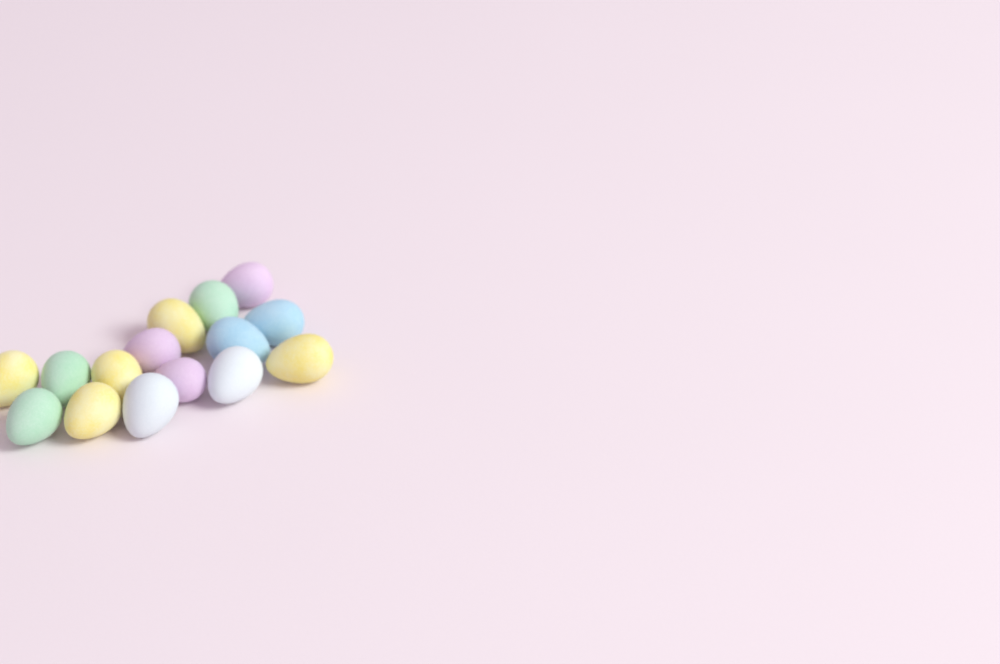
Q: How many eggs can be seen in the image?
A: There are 15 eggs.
